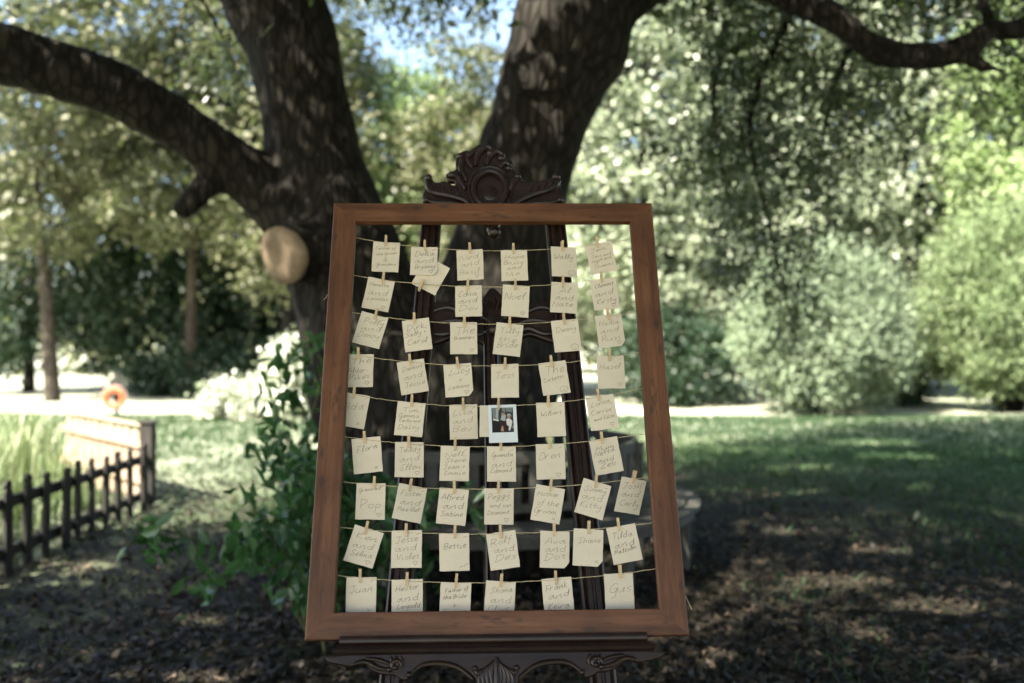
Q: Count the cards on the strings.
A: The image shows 56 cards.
